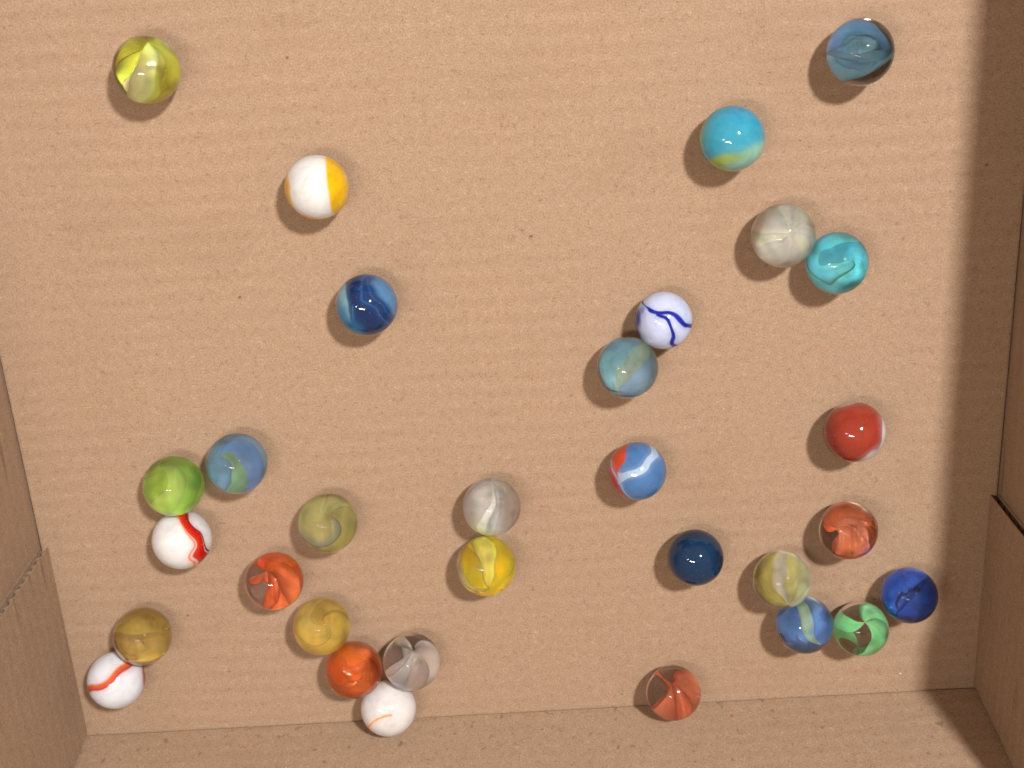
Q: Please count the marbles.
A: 31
